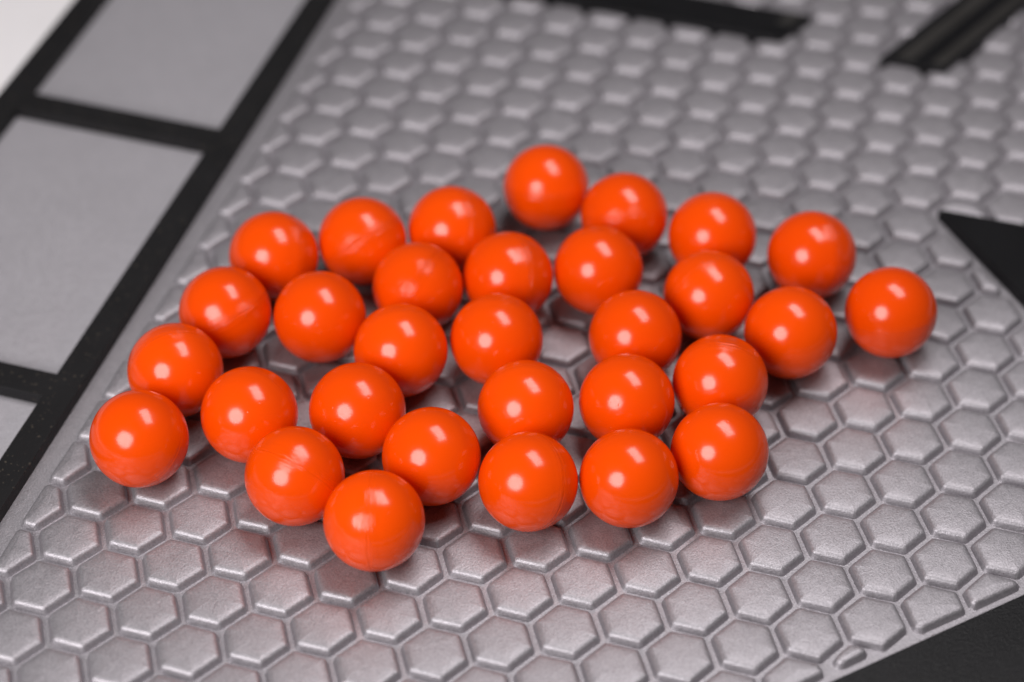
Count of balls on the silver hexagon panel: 31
